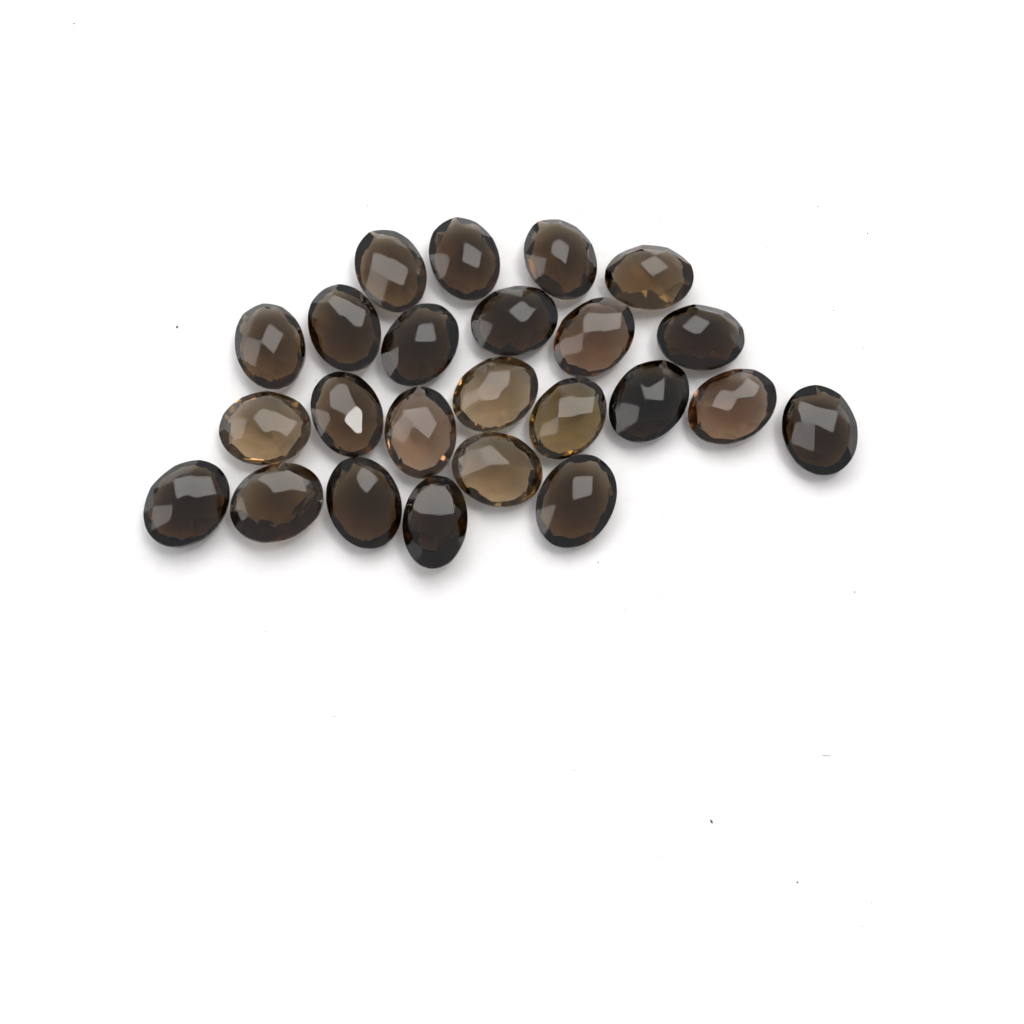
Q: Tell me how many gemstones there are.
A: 24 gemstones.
